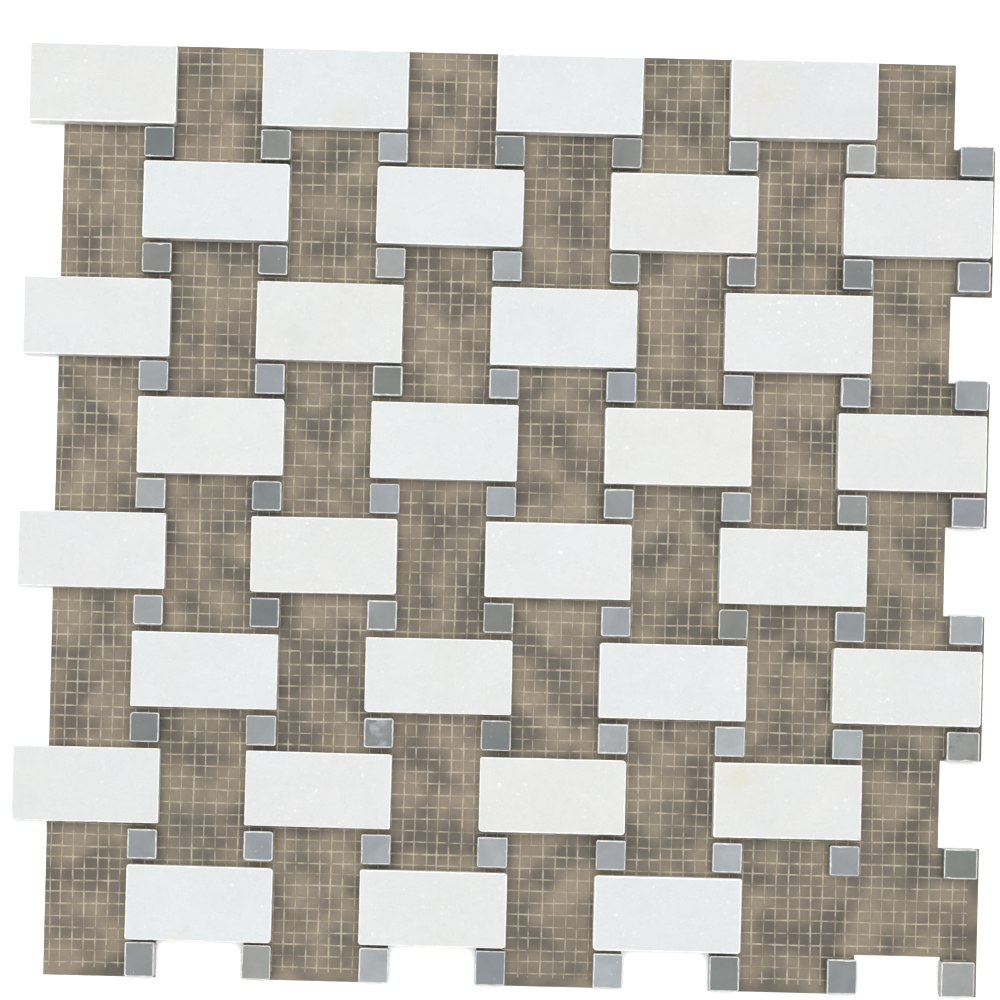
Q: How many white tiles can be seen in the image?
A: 31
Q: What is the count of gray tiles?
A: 64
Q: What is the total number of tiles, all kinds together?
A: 95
